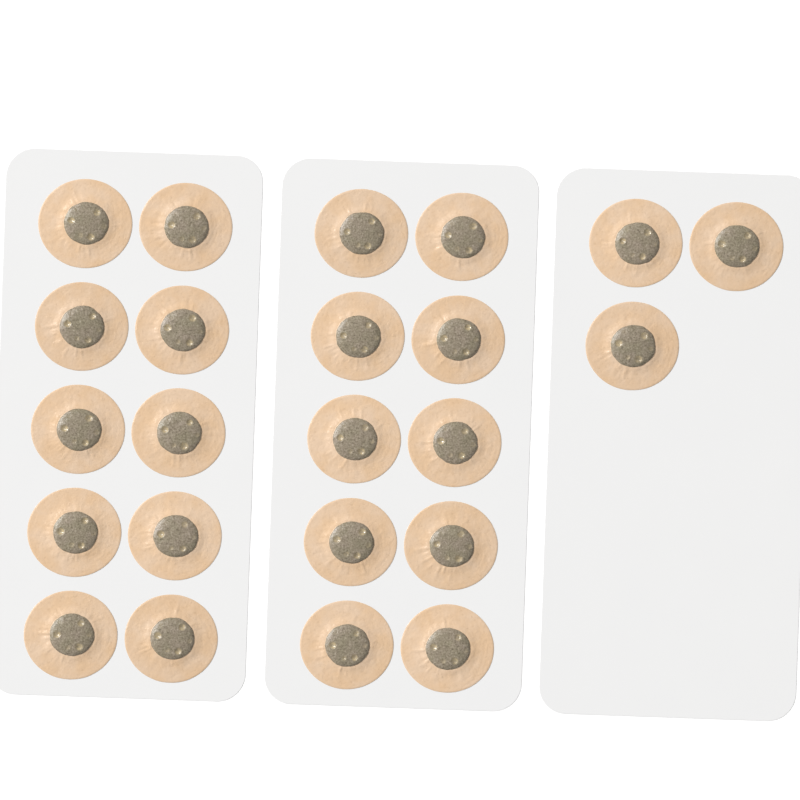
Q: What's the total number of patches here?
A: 23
